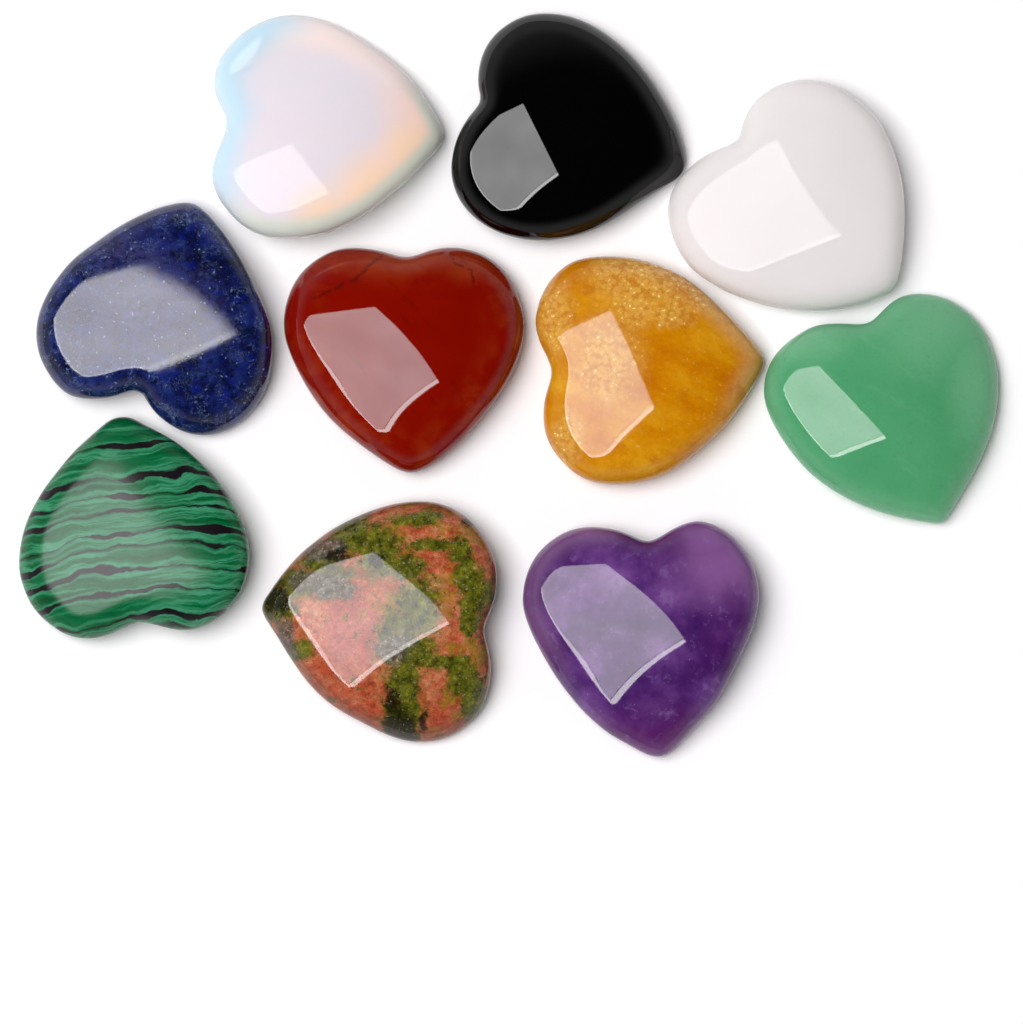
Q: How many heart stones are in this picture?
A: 10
